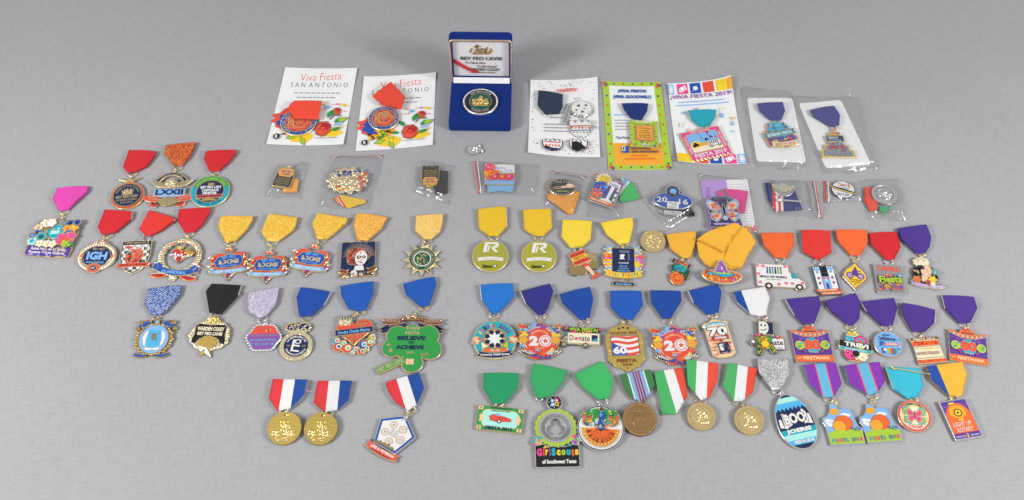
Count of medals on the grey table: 73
